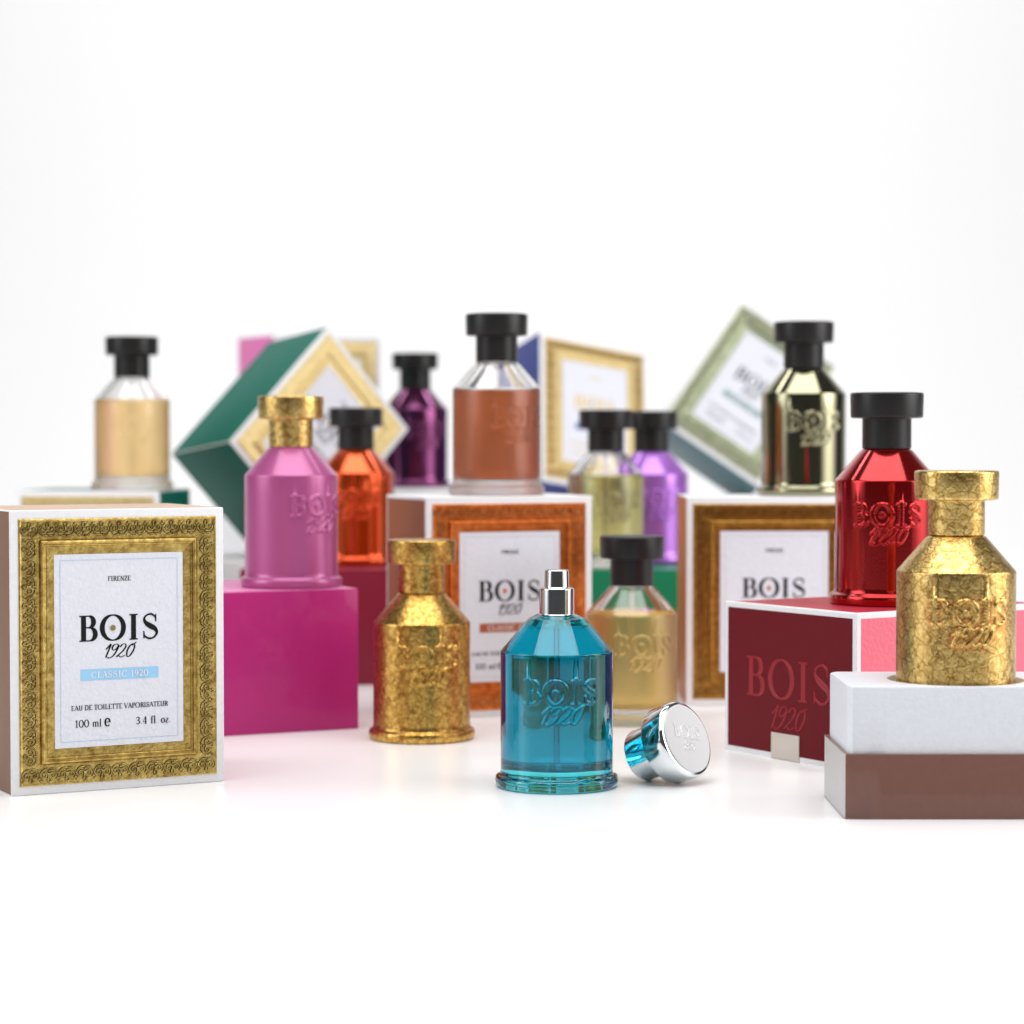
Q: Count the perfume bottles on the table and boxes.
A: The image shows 13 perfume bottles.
